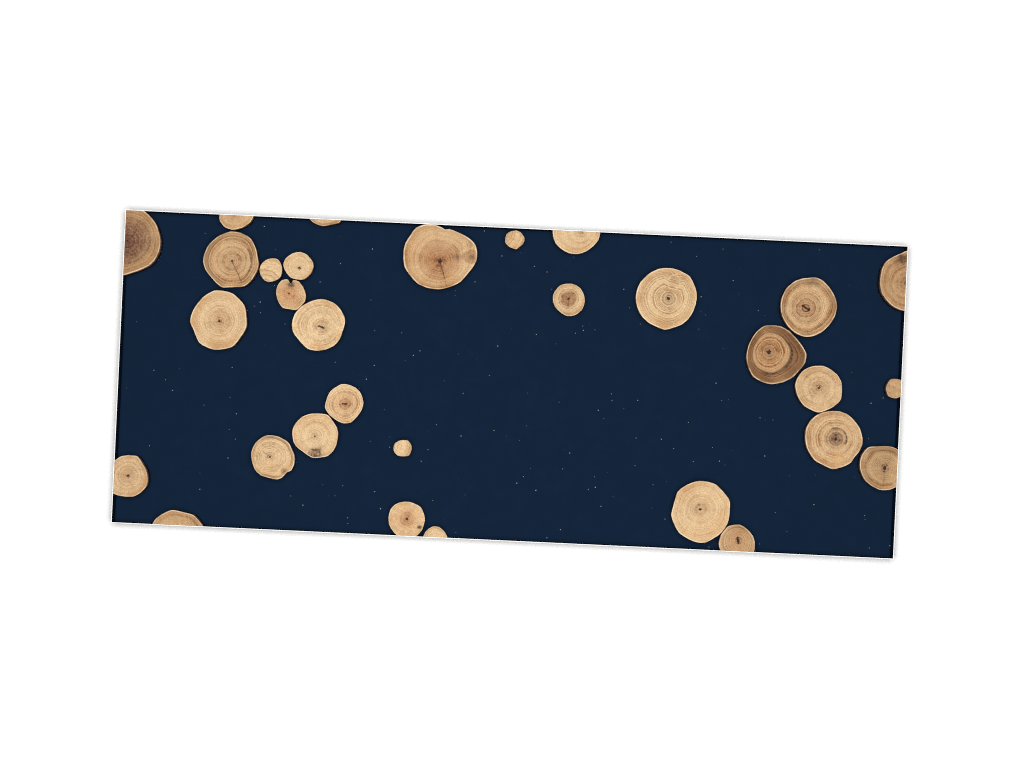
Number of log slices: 31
